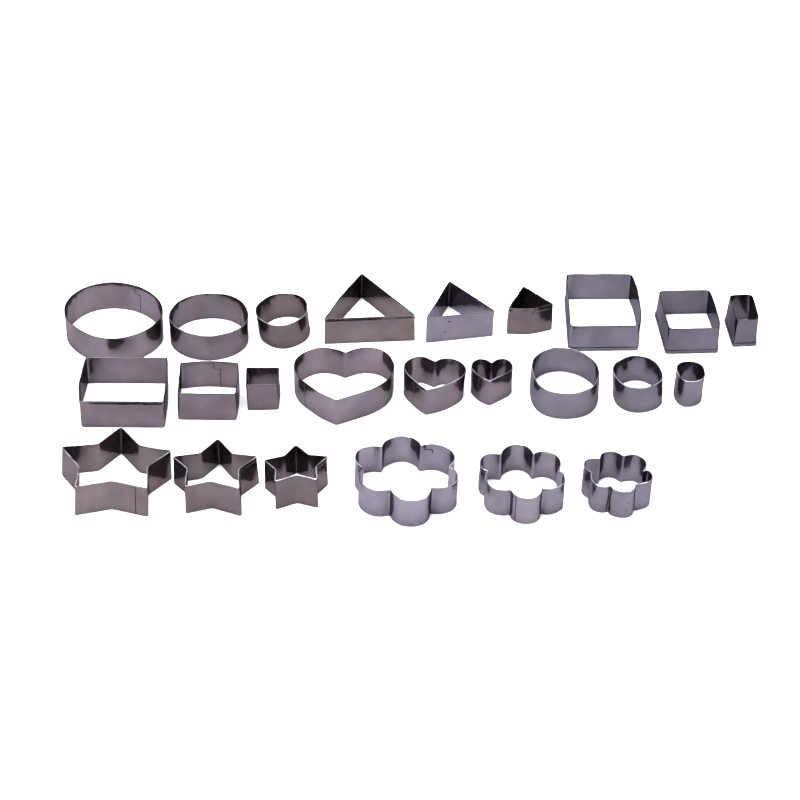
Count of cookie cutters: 24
